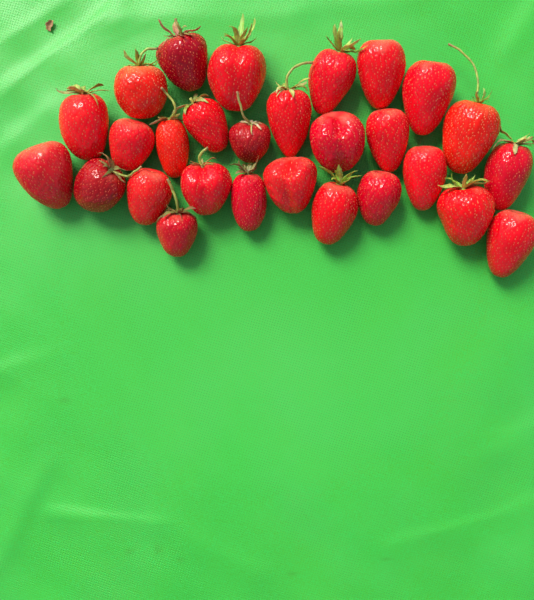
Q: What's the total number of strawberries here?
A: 28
